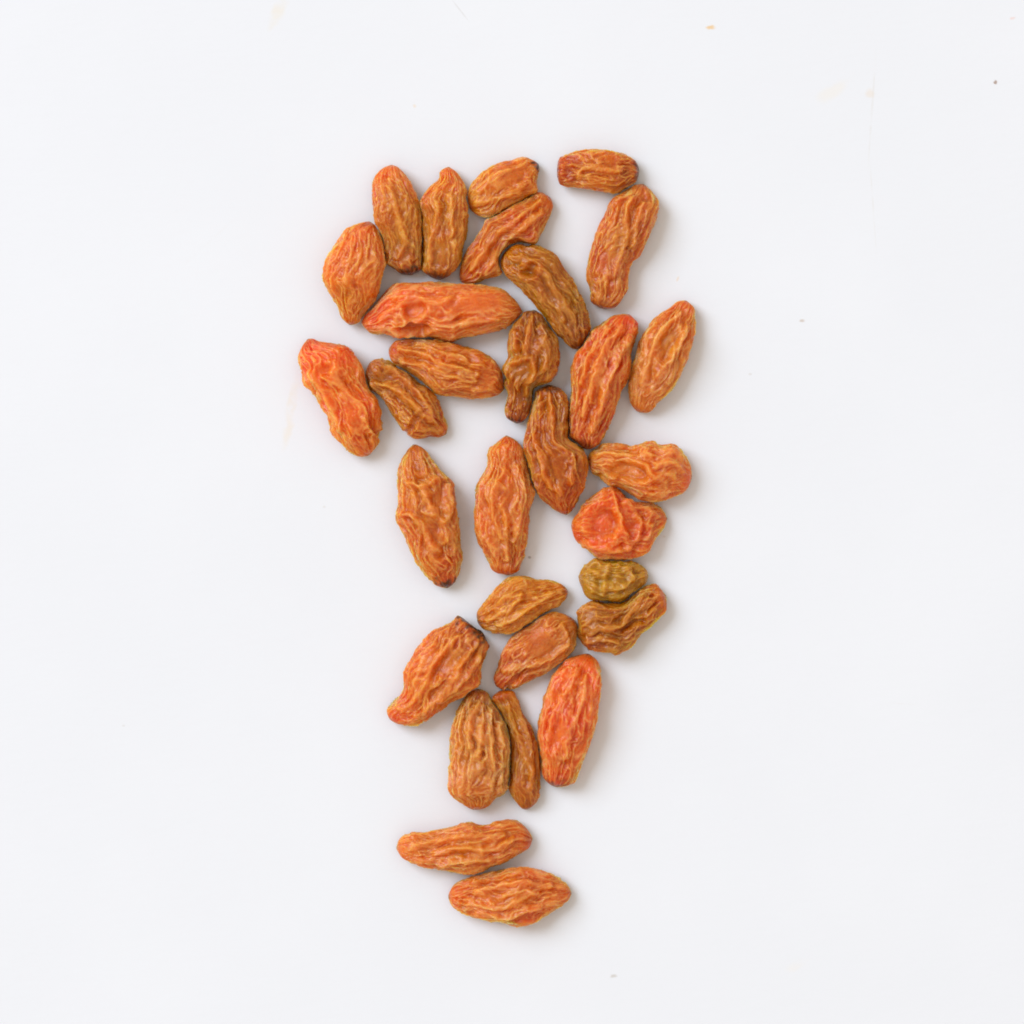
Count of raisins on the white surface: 30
